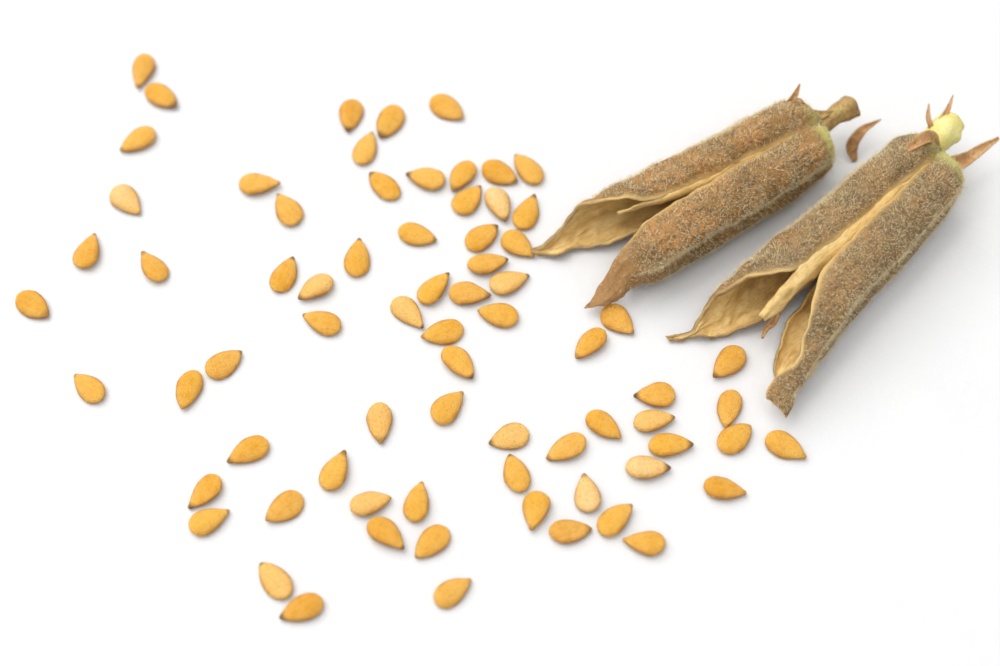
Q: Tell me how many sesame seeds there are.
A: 73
